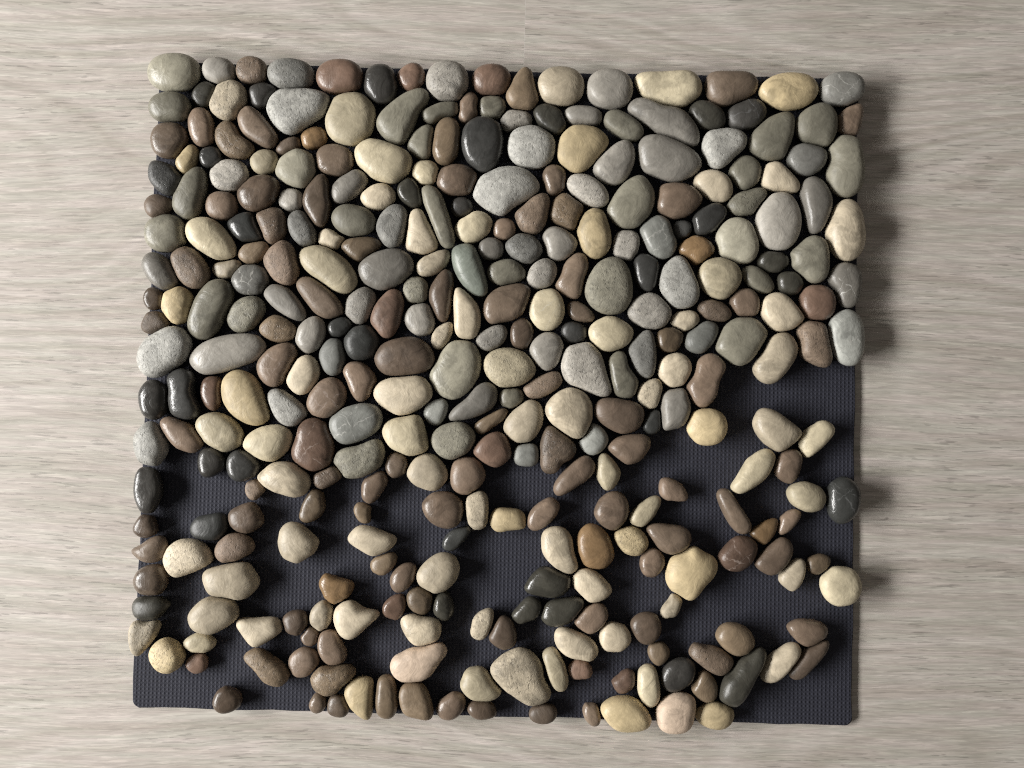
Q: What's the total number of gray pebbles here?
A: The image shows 89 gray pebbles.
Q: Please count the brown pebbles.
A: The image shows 120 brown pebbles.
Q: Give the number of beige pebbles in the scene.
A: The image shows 86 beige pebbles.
